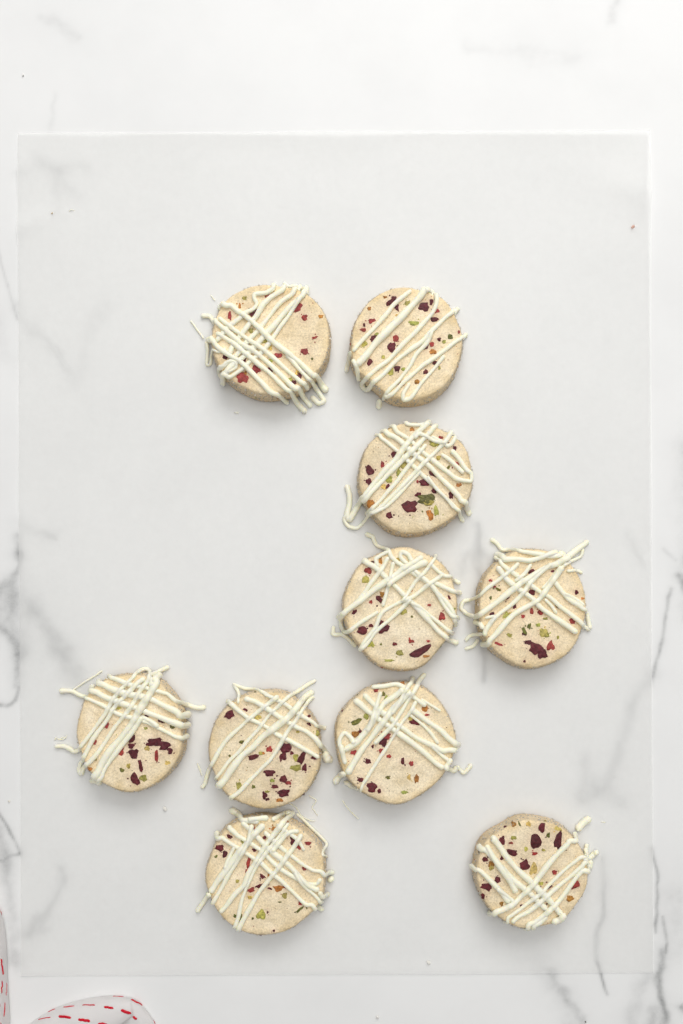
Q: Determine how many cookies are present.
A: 10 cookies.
